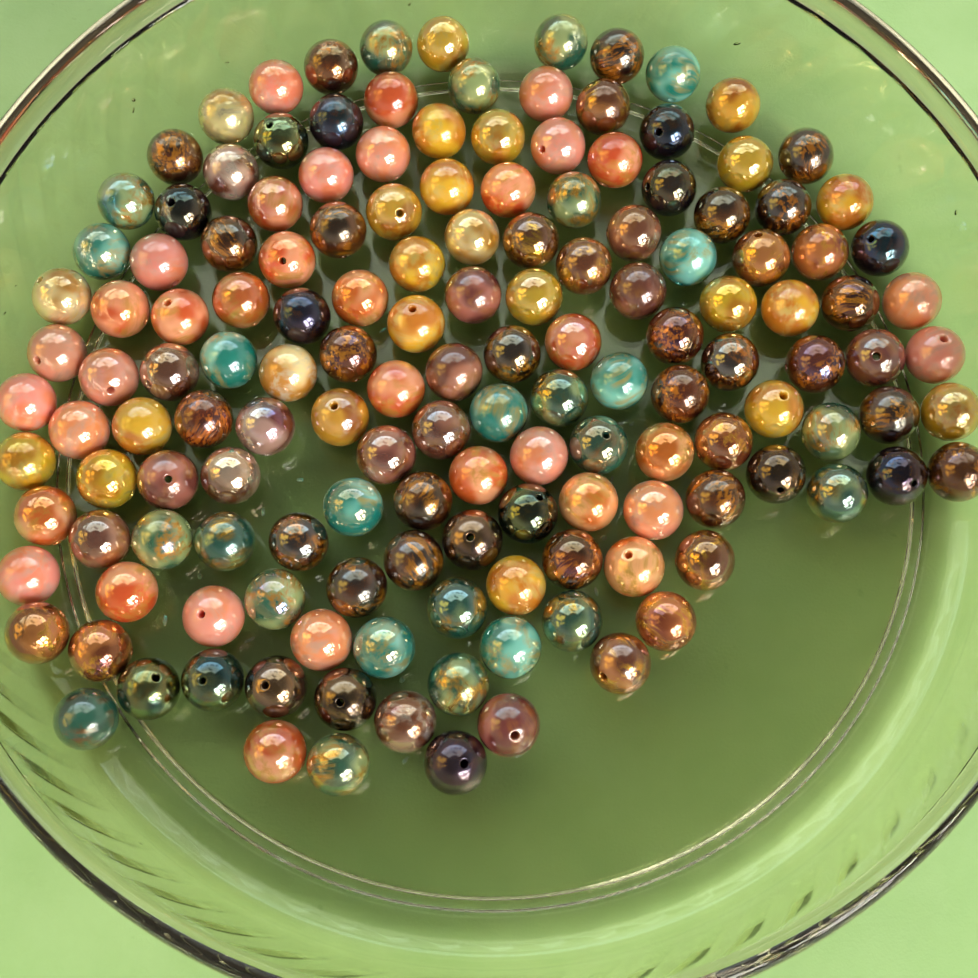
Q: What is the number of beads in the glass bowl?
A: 151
